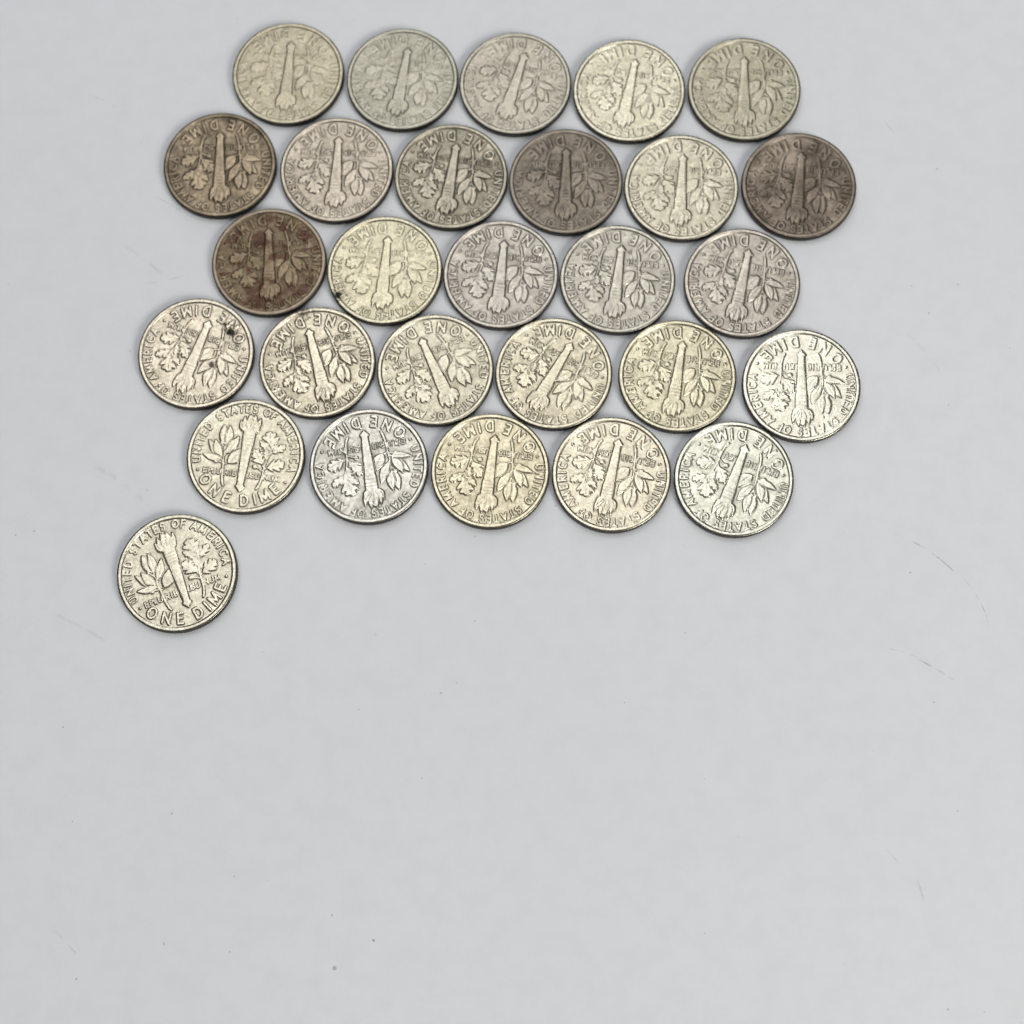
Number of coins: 28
